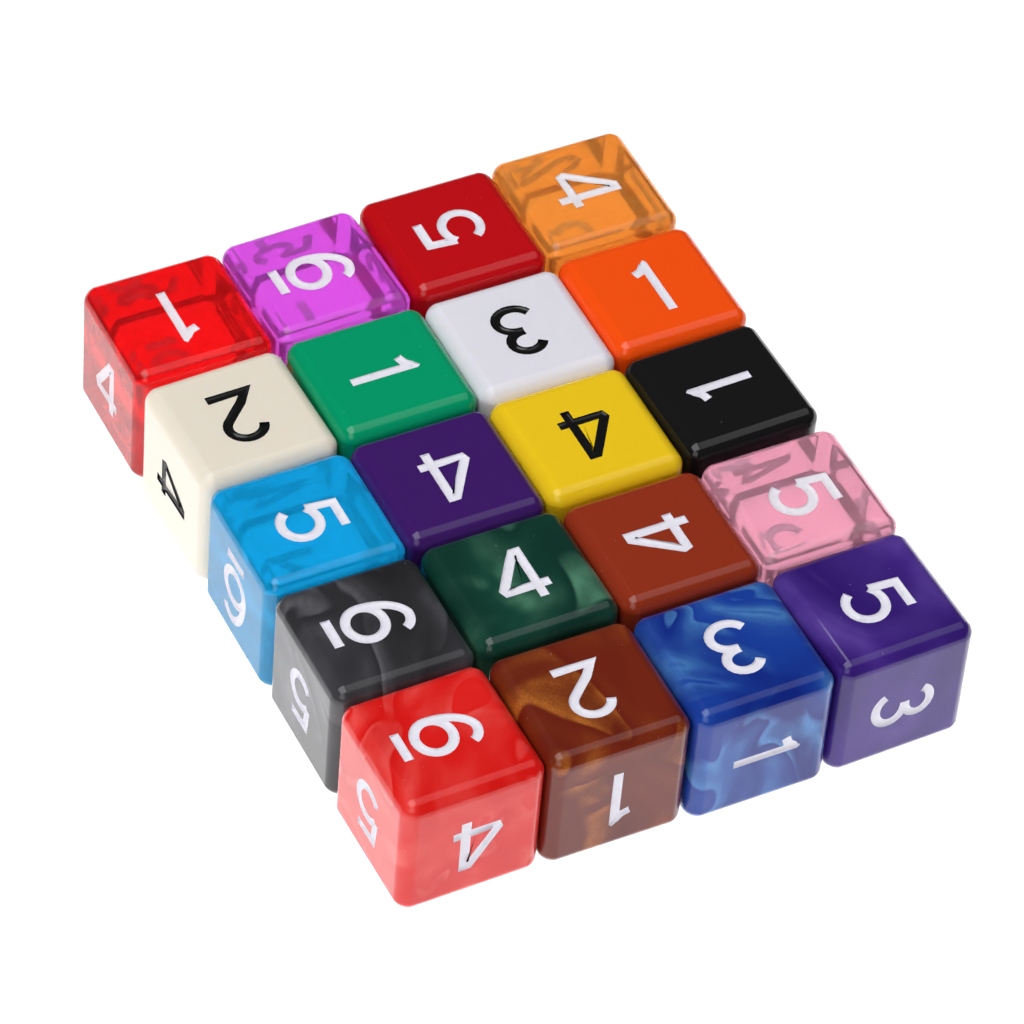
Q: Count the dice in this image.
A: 20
